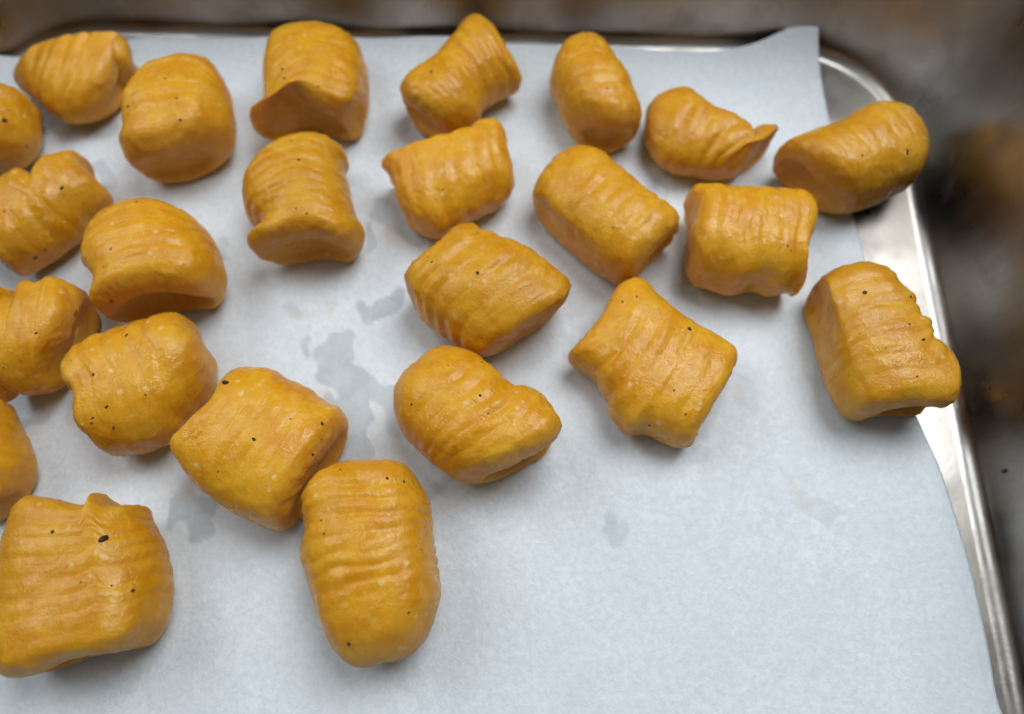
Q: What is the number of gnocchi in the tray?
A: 24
